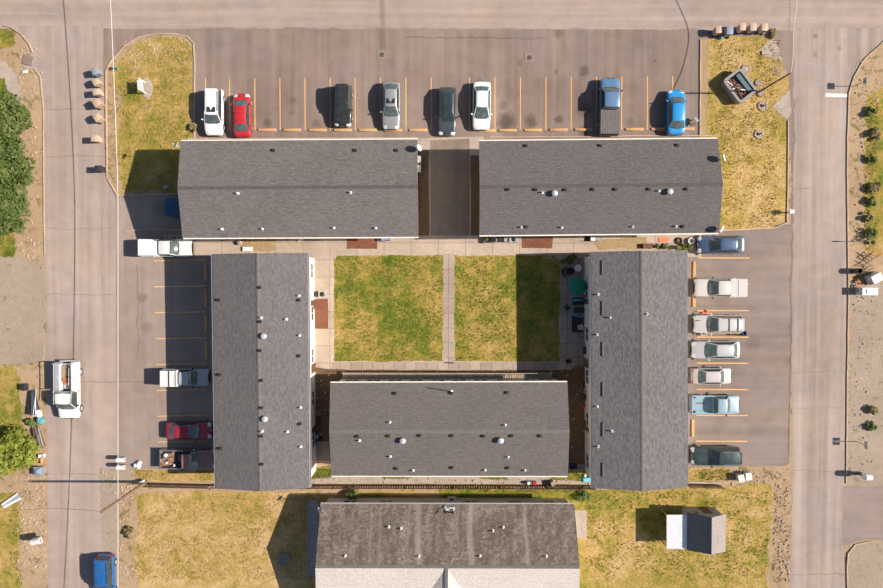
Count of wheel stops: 22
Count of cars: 14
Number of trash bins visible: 12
